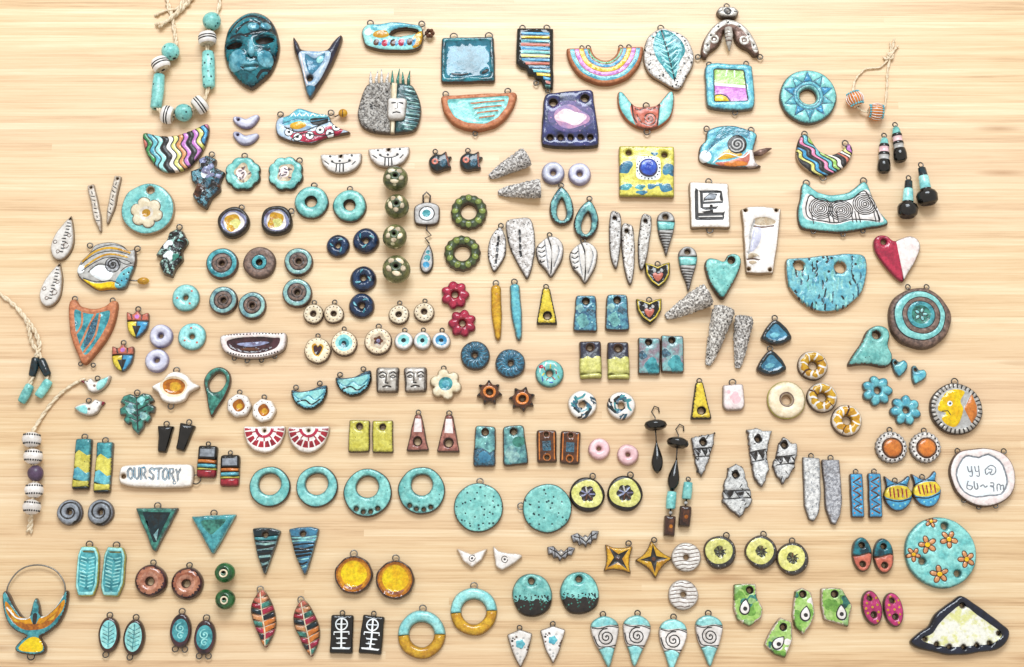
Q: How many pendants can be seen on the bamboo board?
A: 196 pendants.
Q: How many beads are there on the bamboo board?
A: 66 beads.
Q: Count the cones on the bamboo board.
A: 5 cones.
